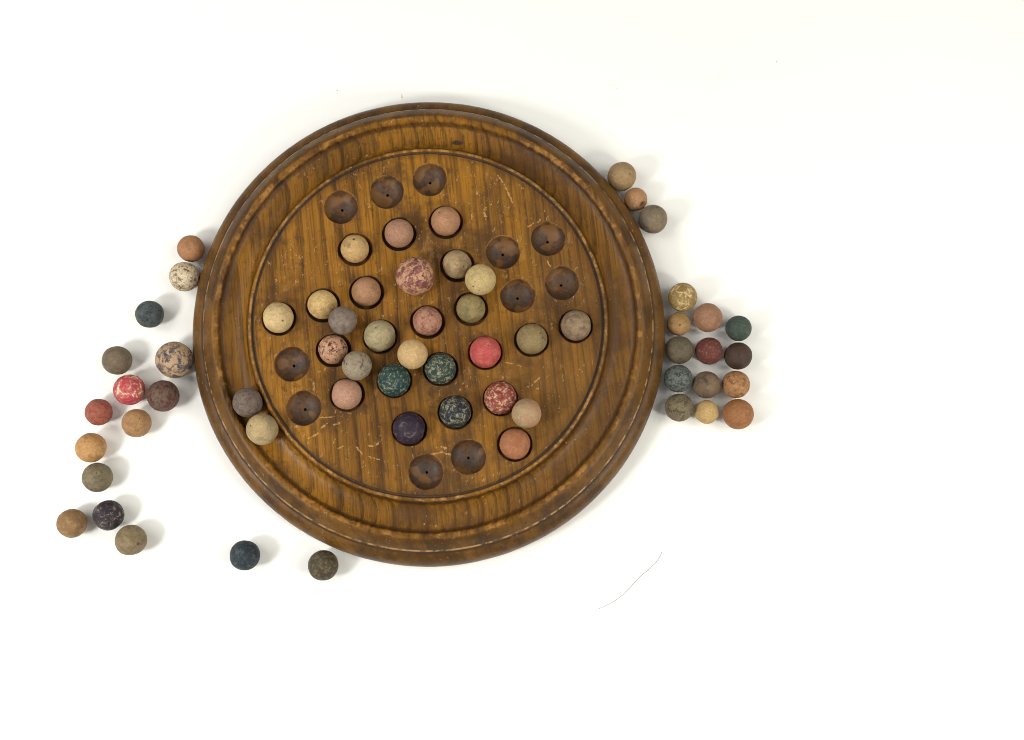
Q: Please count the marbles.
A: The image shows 61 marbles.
